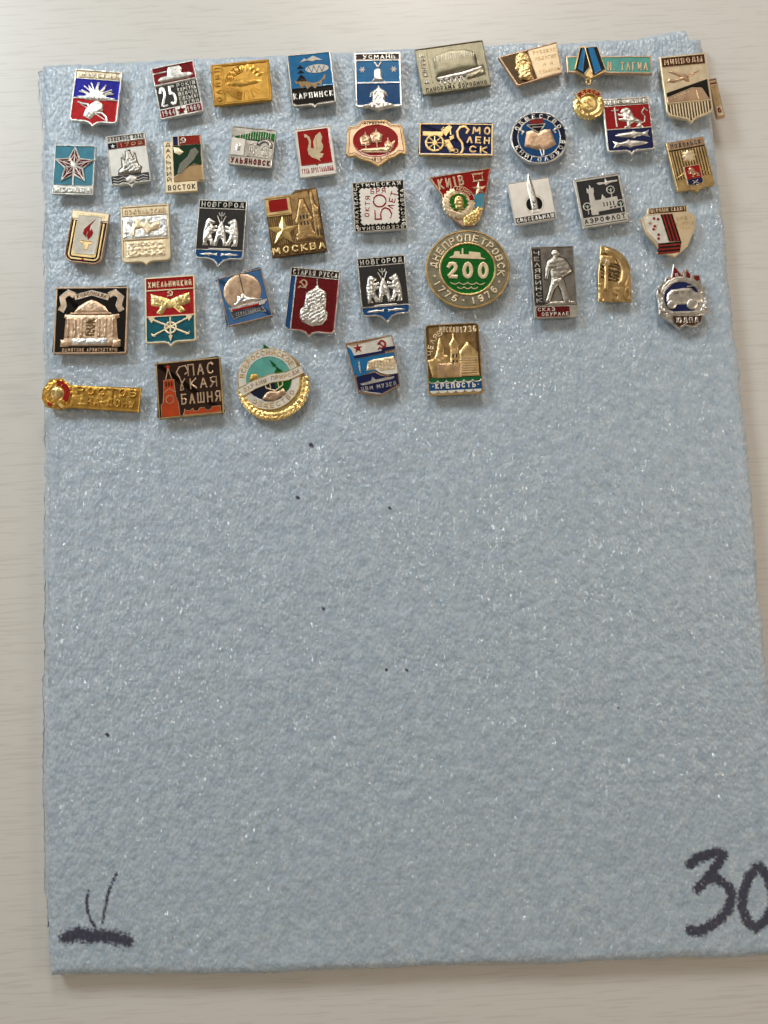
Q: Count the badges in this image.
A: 43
